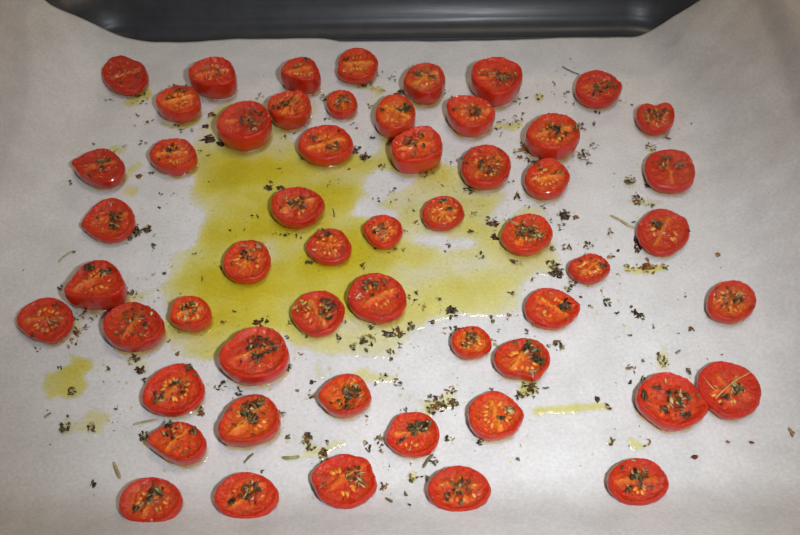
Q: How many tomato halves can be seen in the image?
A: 55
